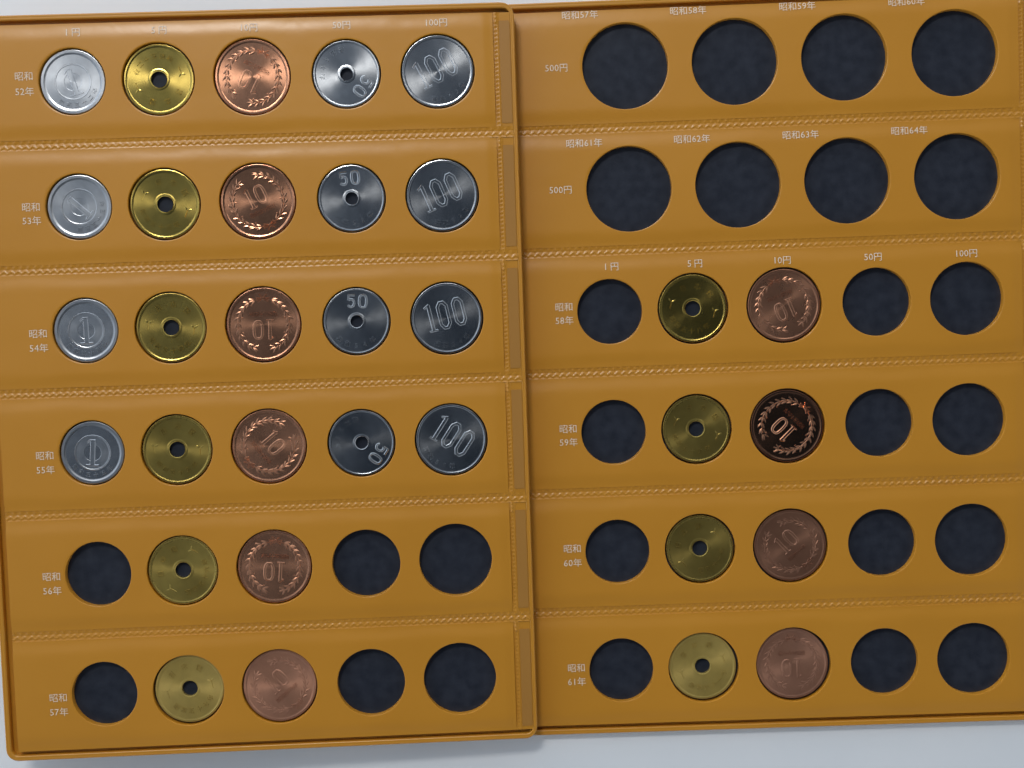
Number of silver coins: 12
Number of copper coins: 10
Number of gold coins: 10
